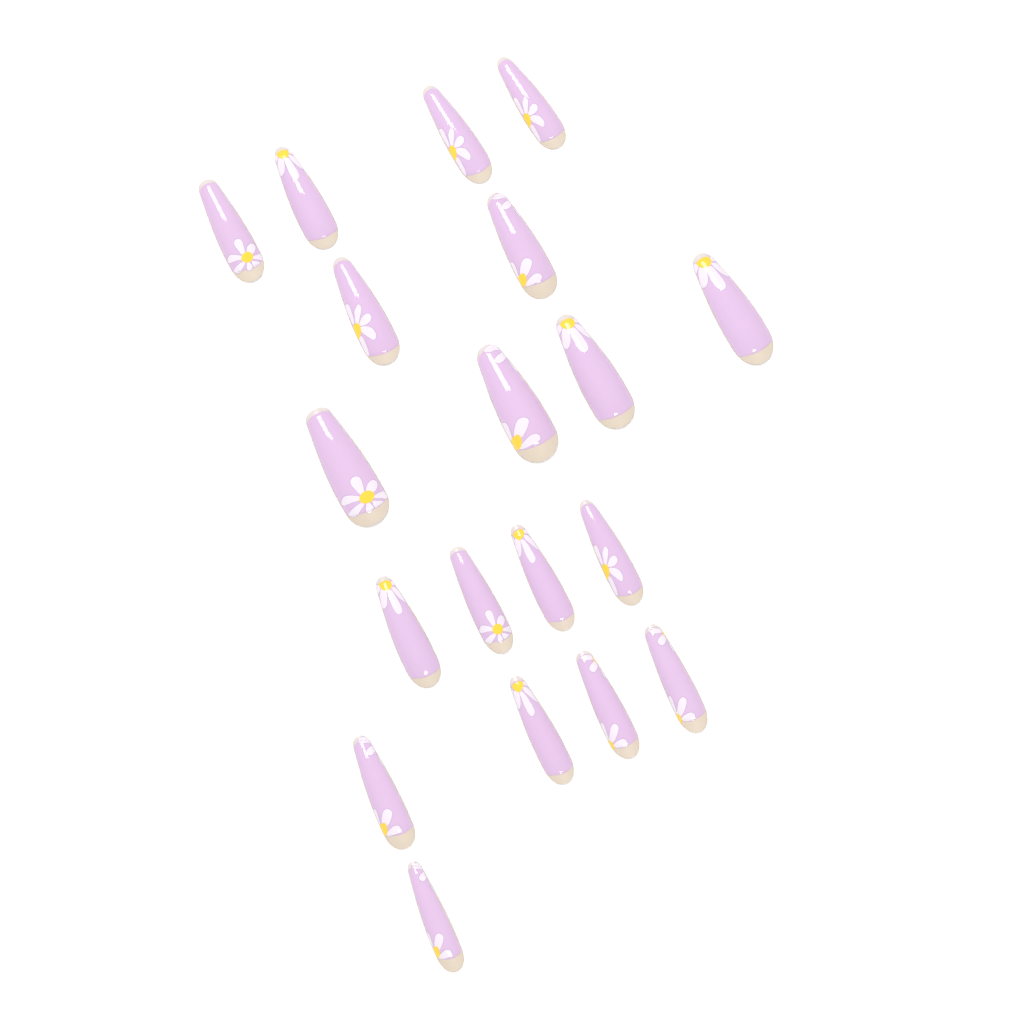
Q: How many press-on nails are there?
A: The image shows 19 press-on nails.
